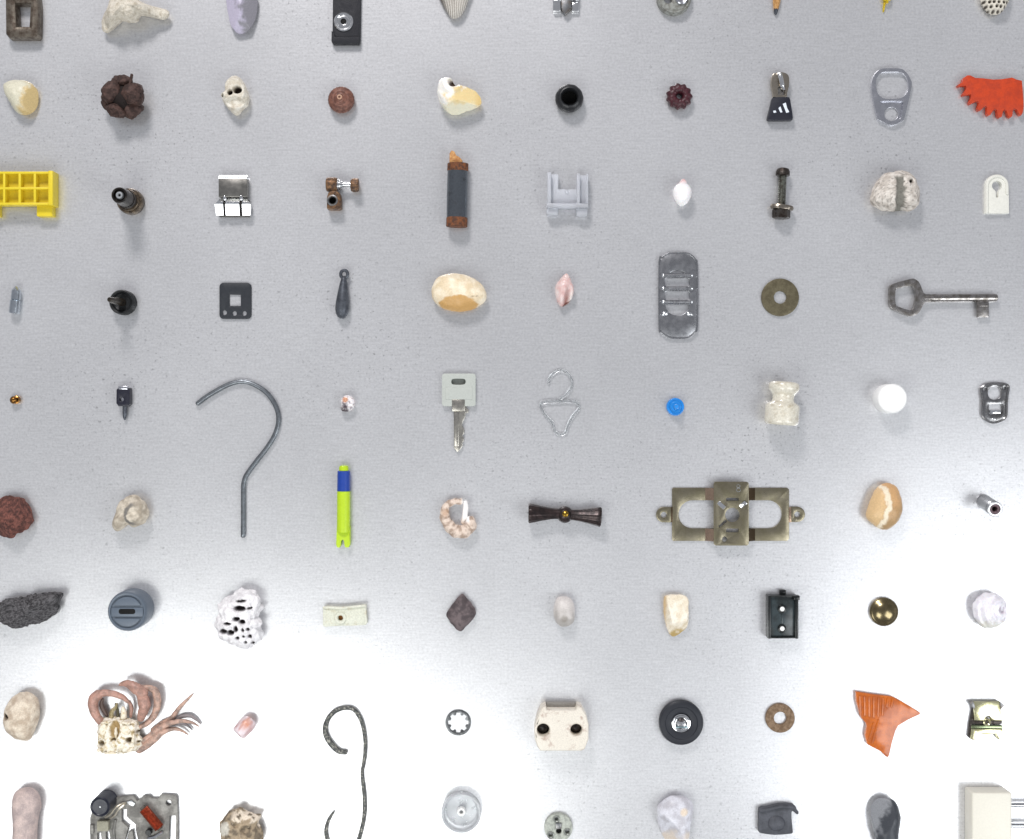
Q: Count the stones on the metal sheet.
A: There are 16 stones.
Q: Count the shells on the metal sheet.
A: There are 8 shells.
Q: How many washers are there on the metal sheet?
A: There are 3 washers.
